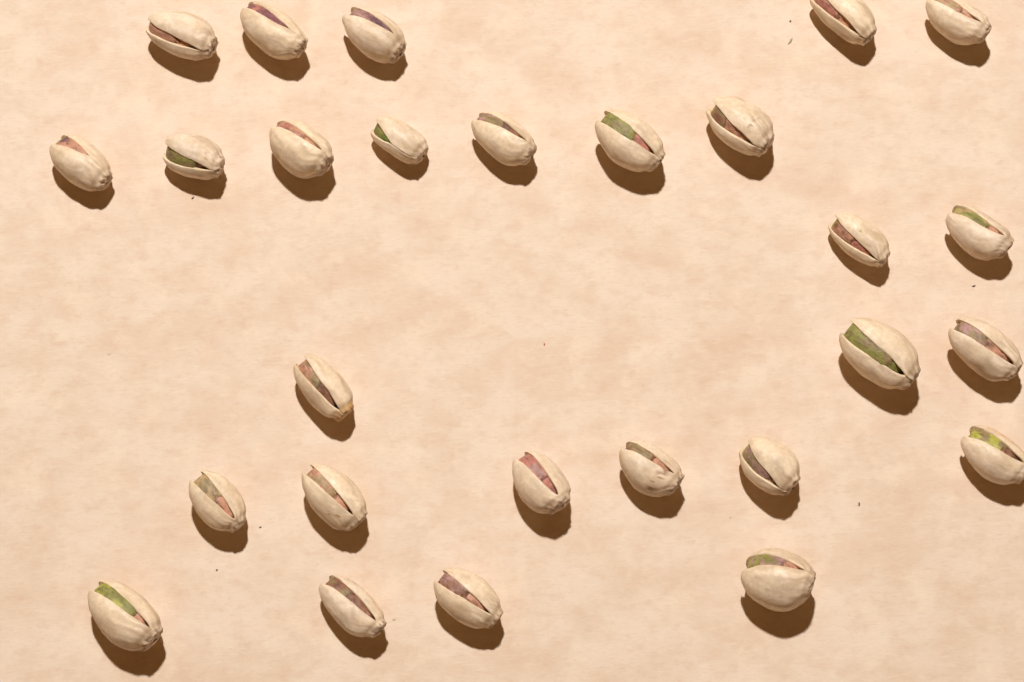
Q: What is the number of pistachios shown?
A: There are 27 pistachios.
